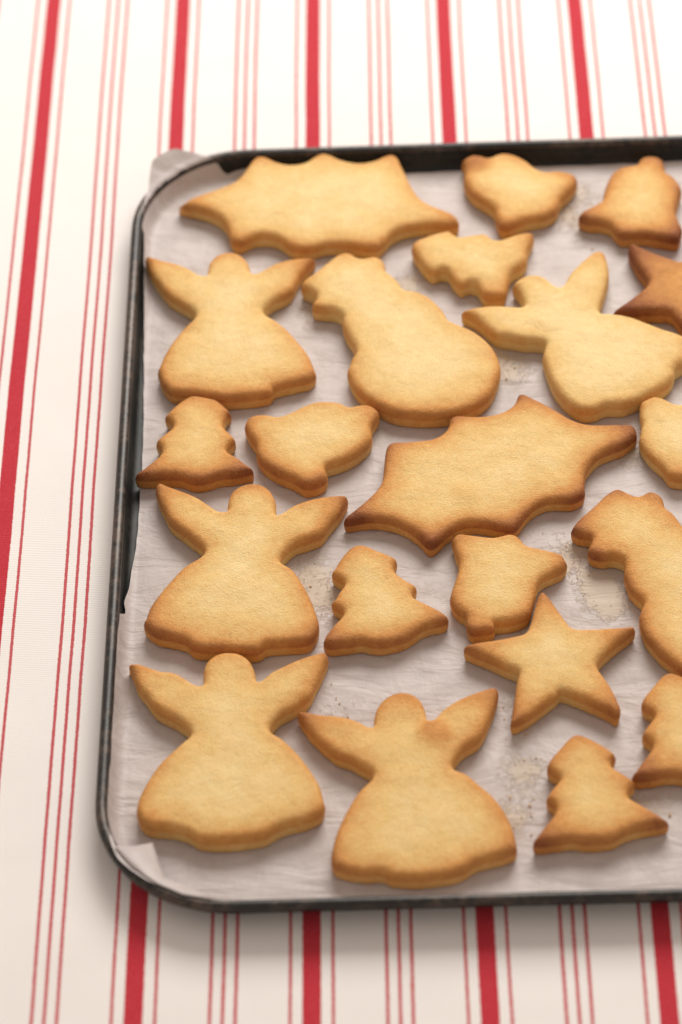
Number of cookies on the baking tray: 21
